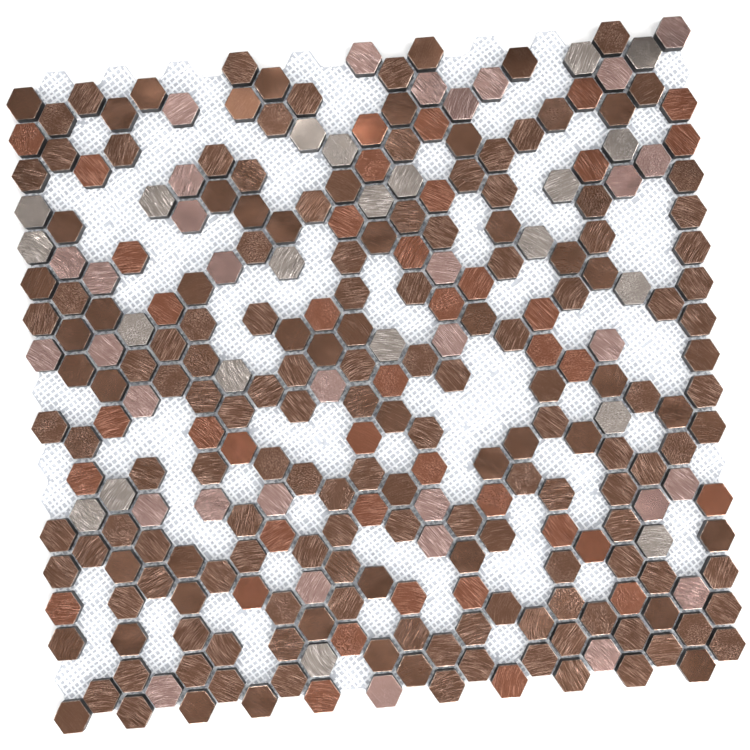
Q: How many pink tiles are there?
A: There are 33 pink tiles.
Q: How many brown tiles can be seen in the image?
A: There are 177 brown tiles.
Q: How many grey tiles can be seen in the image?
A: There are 22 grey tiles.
